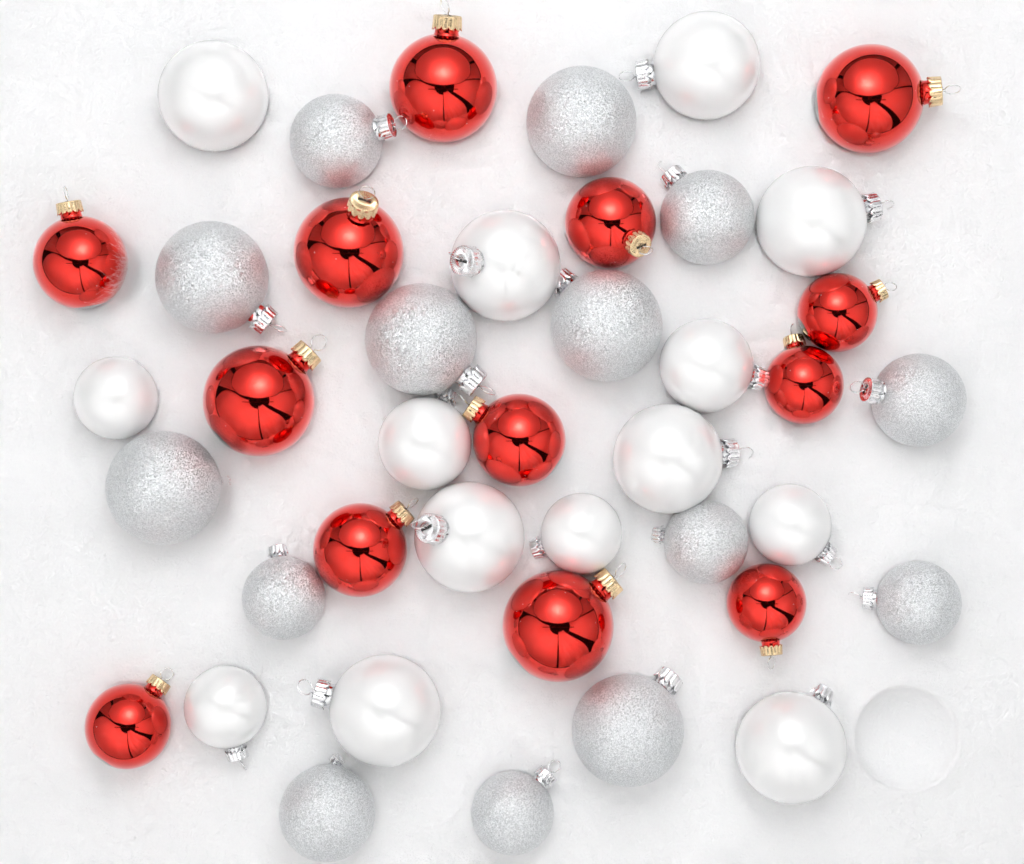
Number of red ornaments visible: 13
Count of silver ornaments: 14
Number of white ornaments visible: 14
